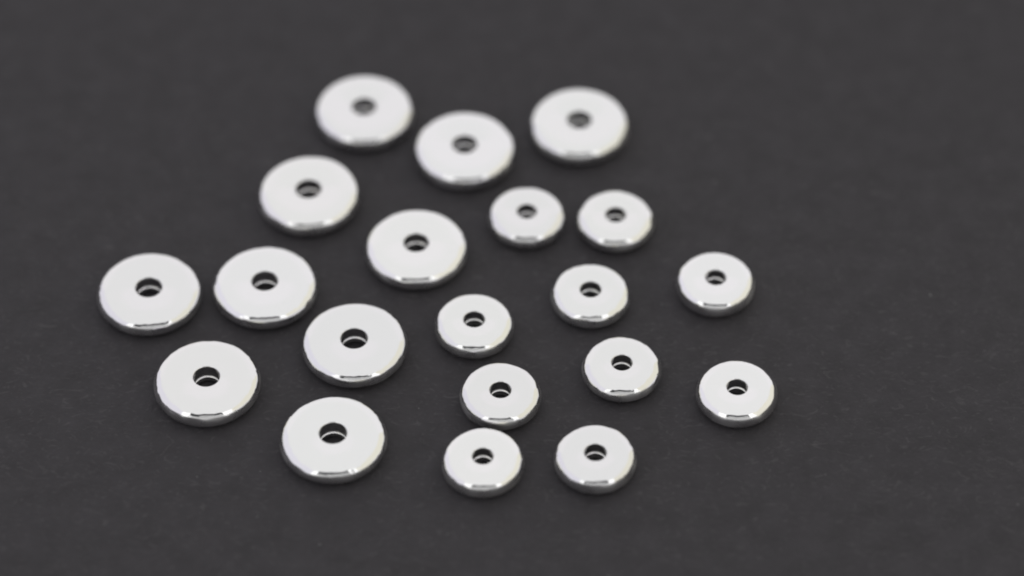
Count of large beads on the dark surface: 10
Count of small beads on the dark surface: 10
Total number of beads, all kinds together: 20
